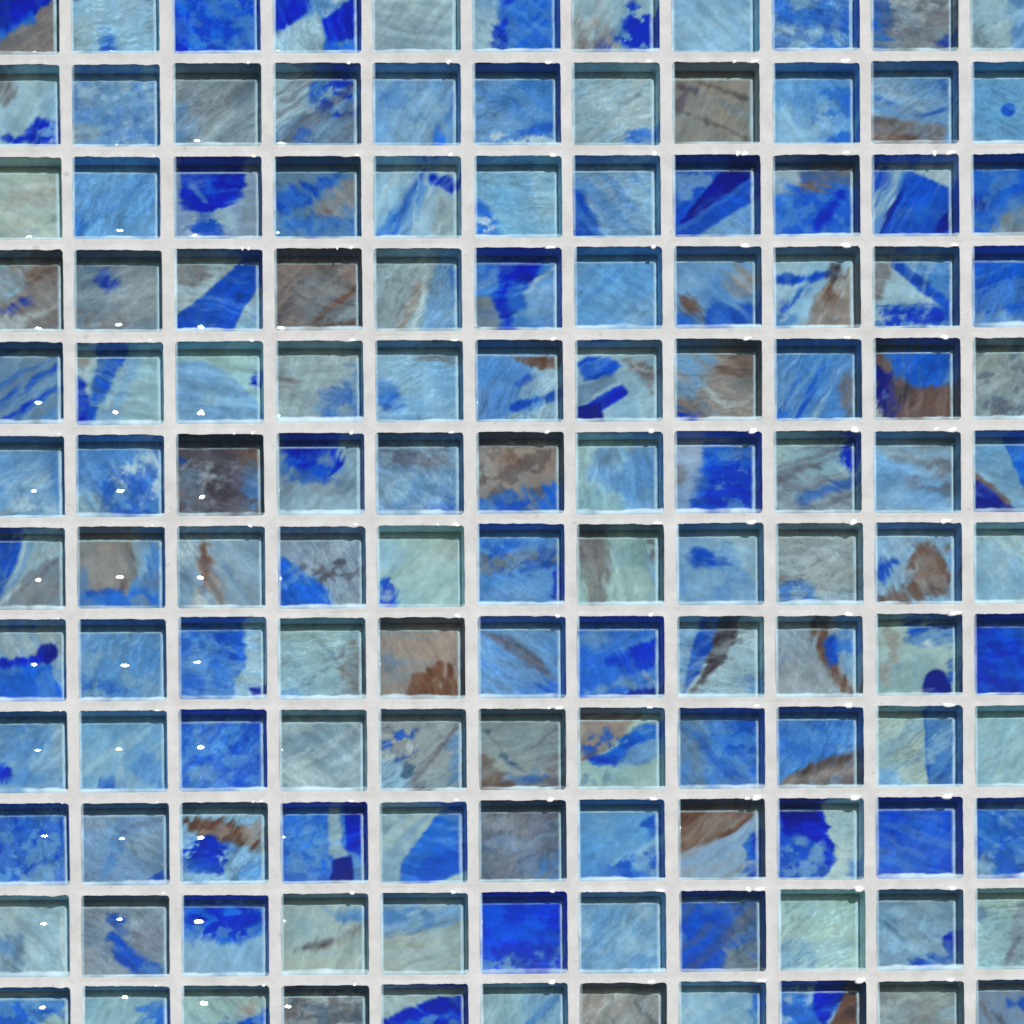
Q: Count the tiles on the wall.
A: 132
